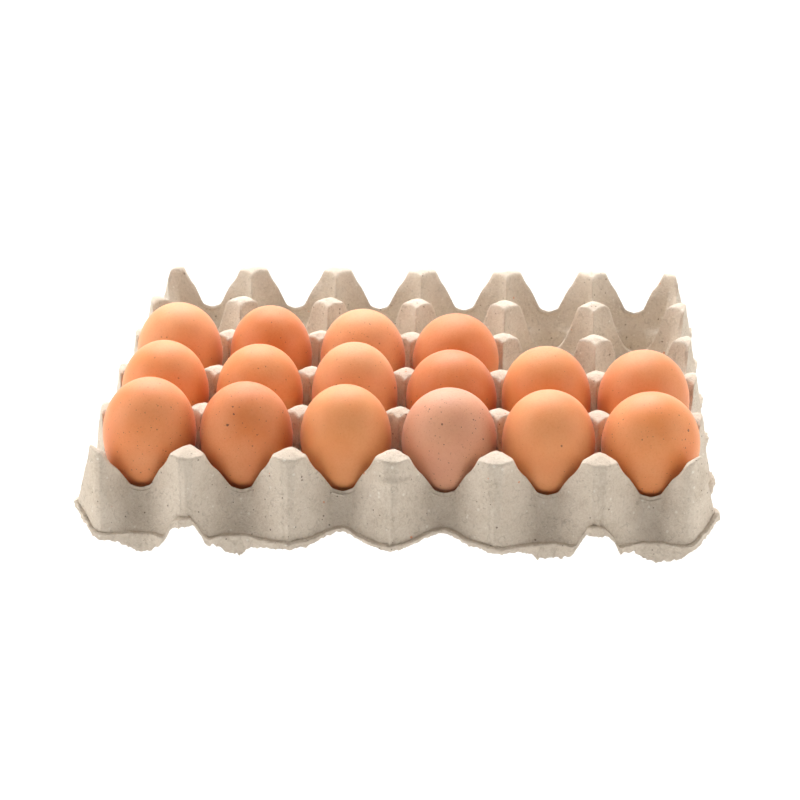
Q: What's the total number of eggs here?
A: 16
